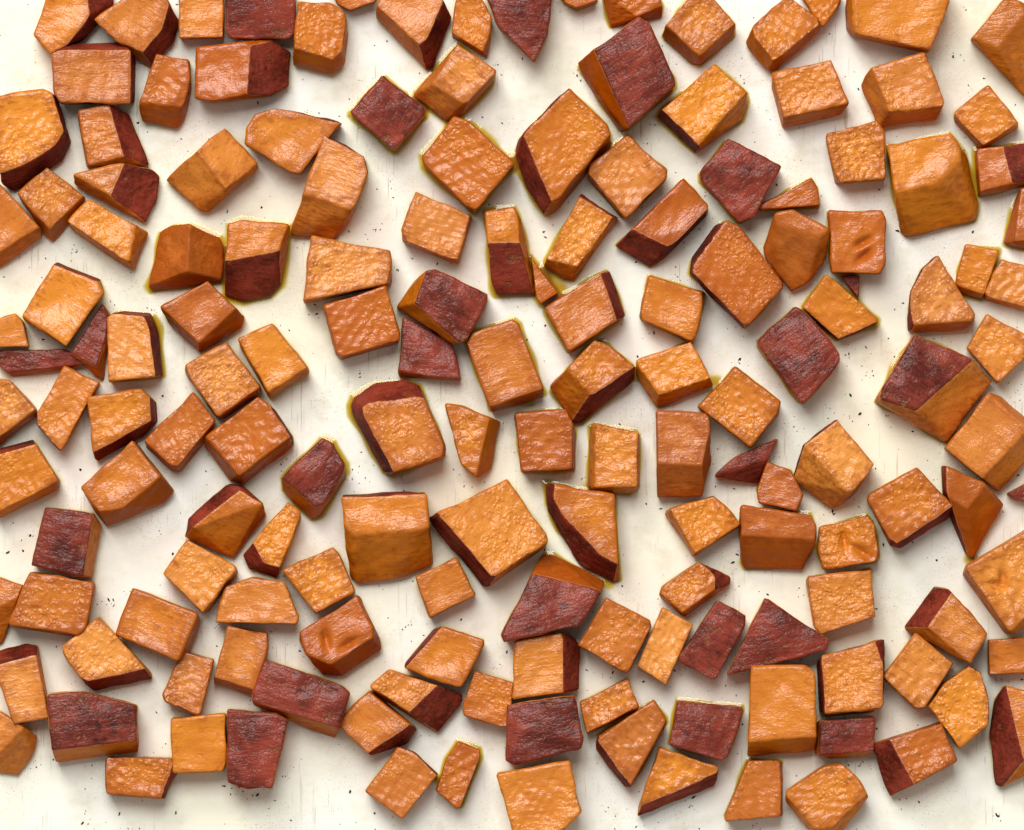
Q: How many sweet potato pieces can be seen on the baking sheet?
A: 159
